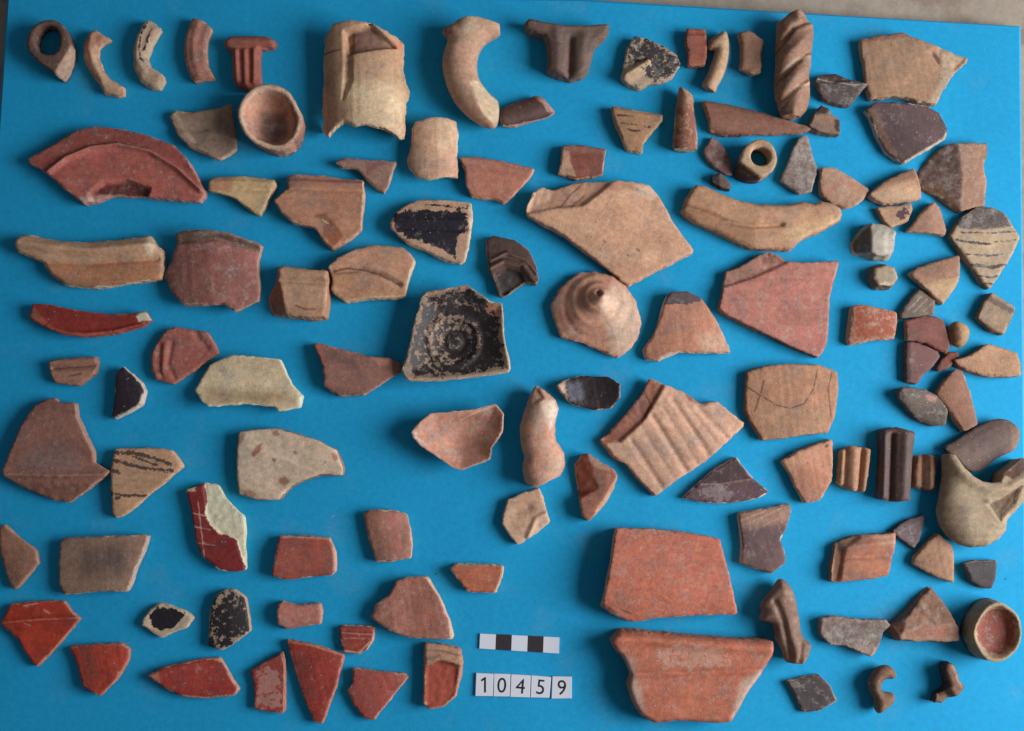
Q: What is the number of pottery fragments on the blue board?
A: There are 120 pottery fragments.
